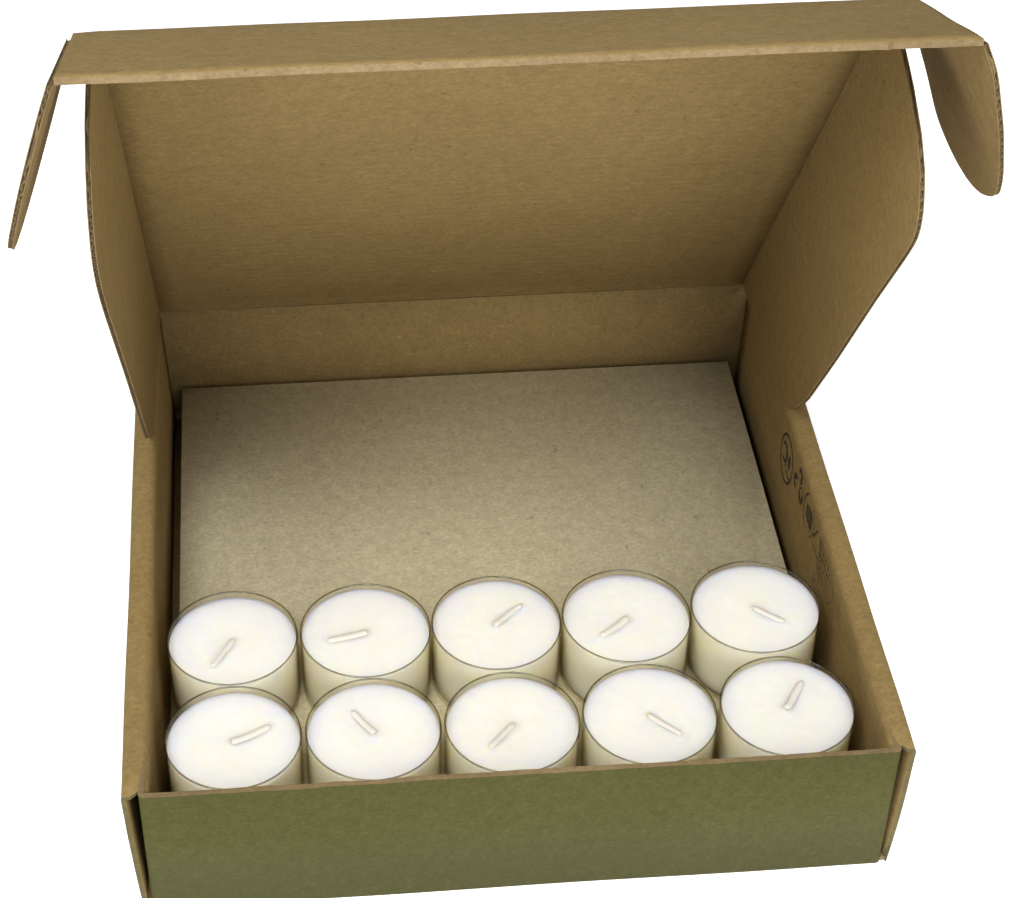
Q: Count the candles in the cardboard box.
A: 10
